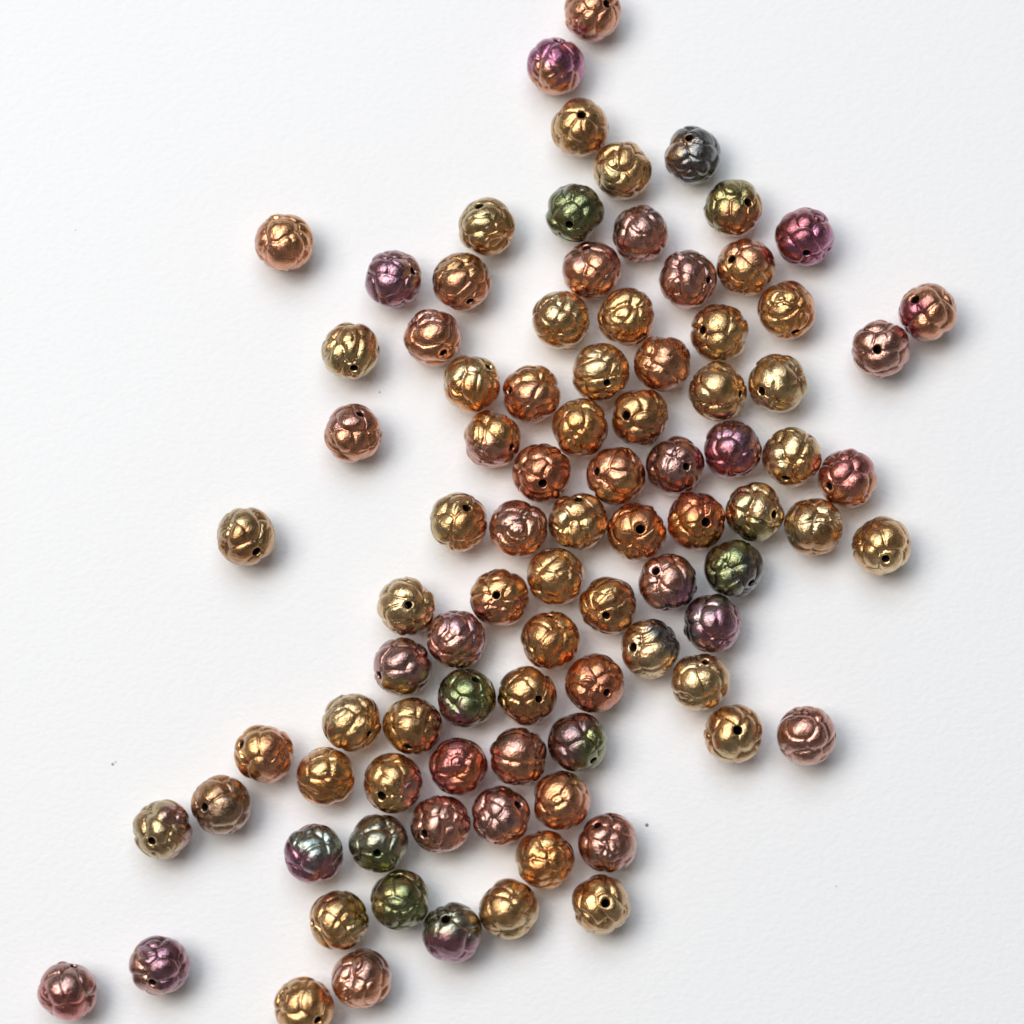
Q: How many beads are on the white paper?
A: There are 92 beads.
